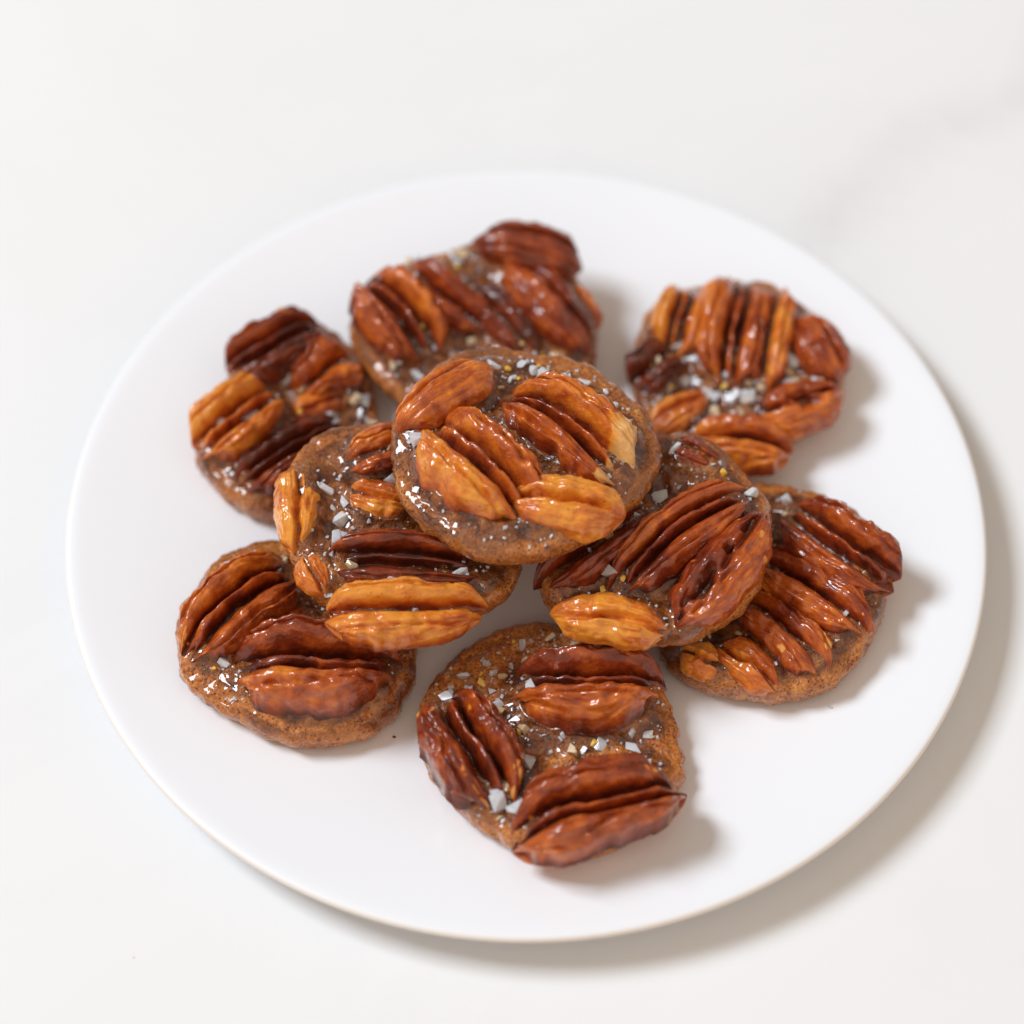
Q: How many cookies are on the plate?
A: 9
